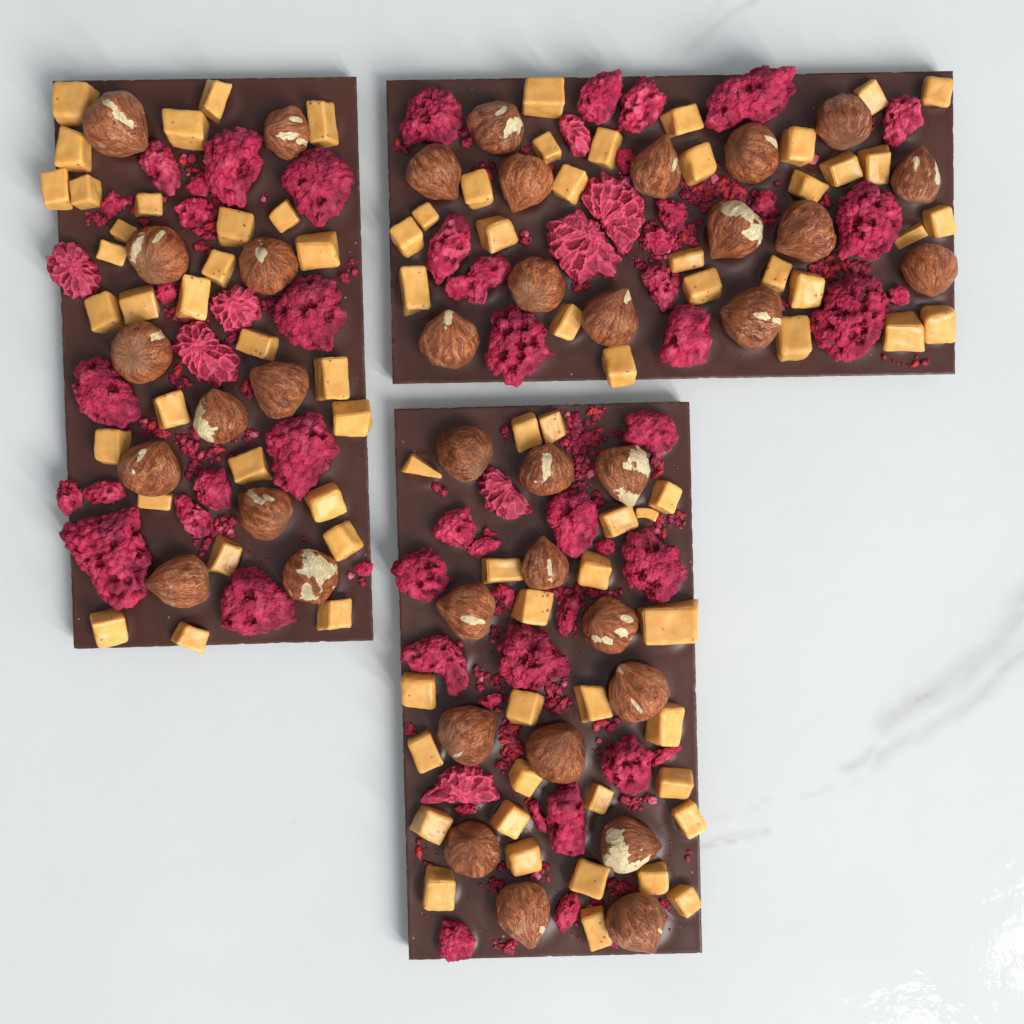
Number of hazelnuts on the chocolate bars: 38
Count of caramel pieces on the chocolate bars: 85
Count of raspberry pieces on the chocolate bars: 61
